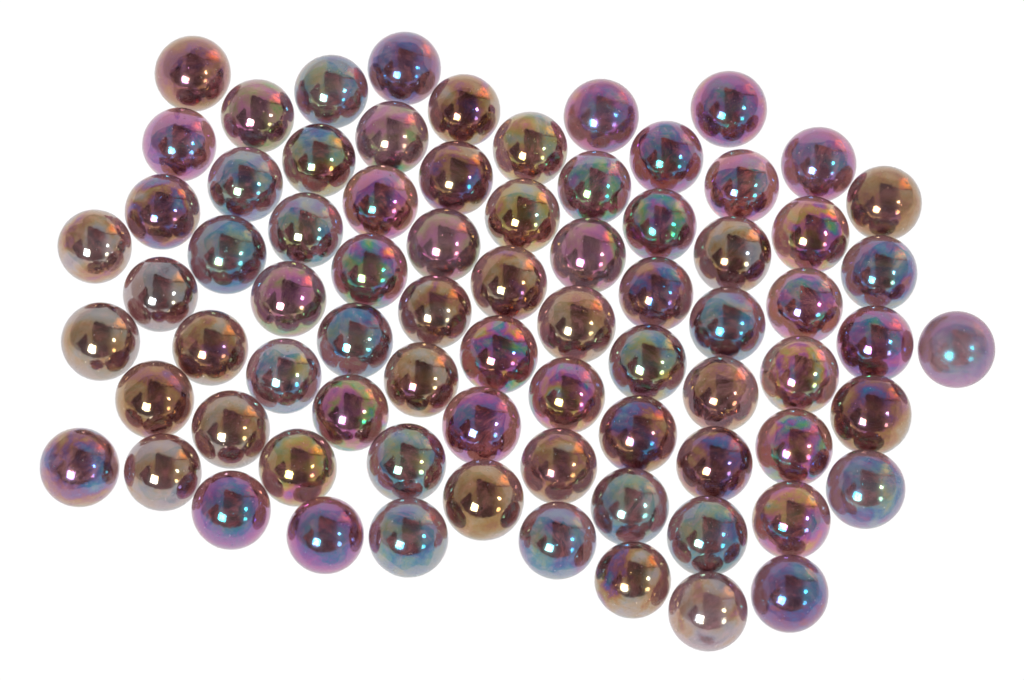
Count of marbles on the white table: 76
